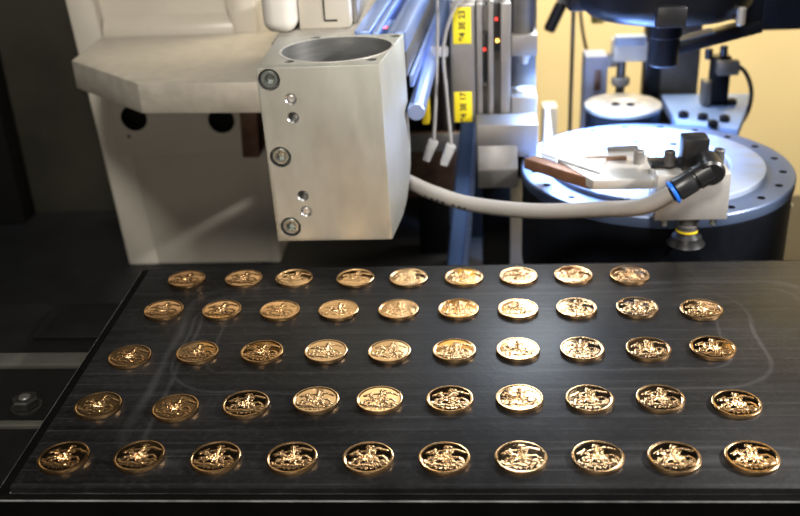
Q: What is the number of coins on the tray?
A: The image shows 49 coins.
